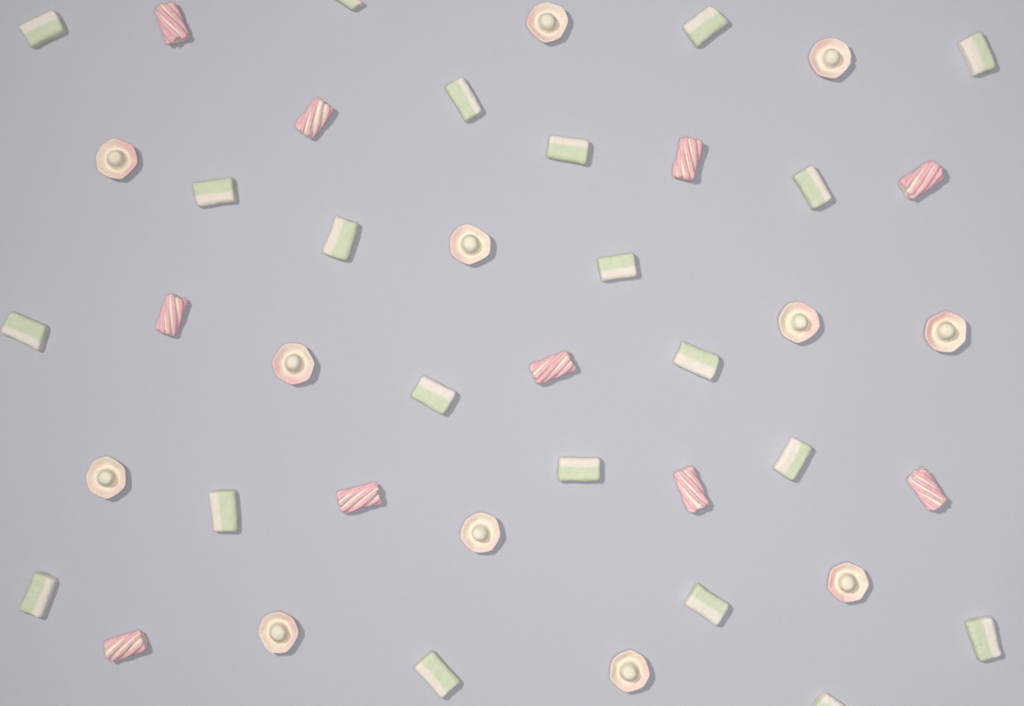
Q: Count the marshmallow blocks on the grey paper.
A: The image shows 21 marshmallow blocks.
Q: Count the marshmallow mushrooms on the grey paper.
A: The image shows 12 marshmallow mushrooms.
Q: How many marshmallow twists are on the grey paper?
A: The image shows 10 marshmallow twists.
